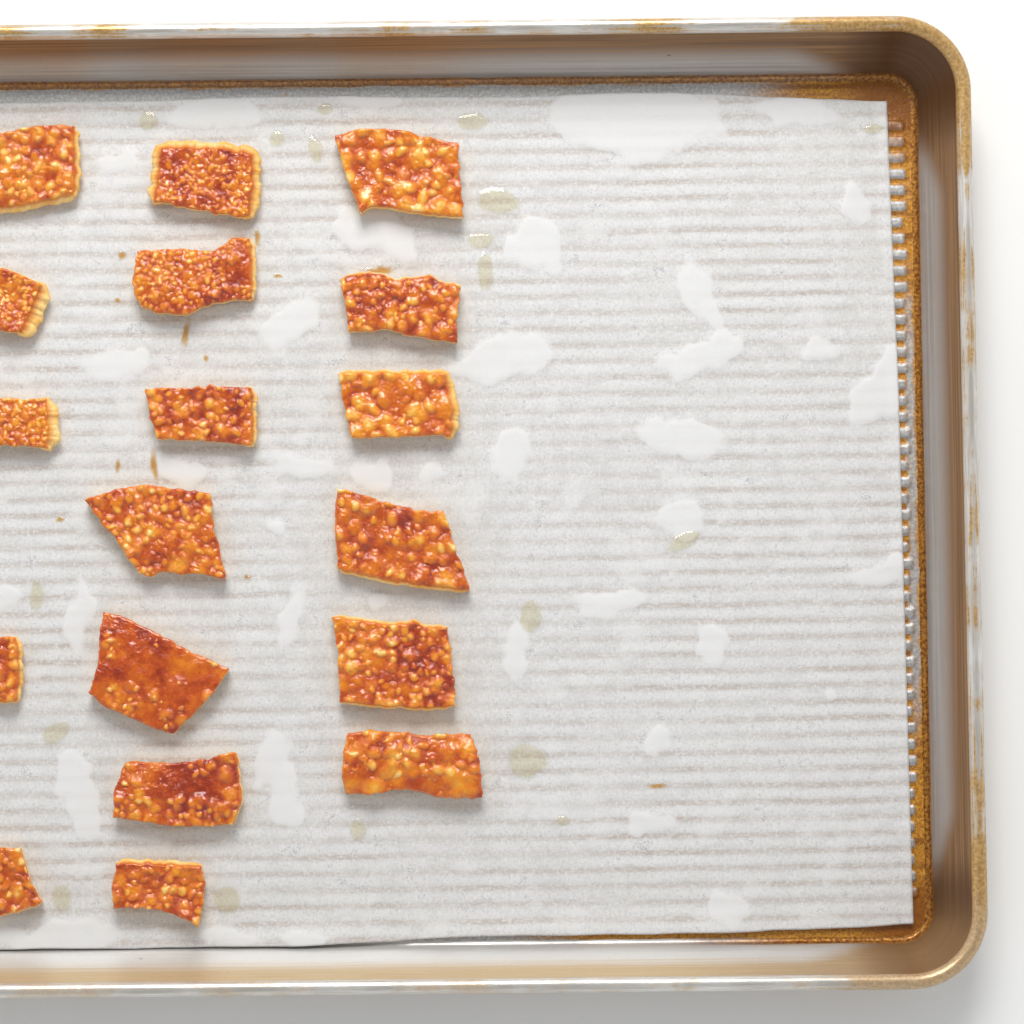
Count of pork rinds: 18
